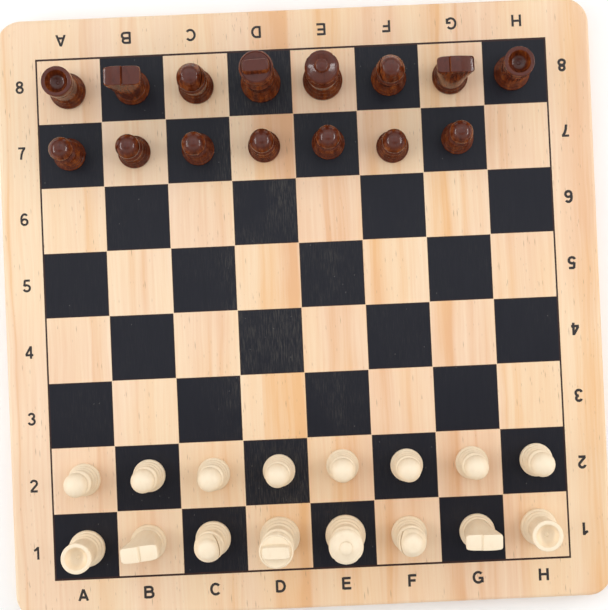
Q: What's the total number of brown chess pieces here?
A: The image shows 15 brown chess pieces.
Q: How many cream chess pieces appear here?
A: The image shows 16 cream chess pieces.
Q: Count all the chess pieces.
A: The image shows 31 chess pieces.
